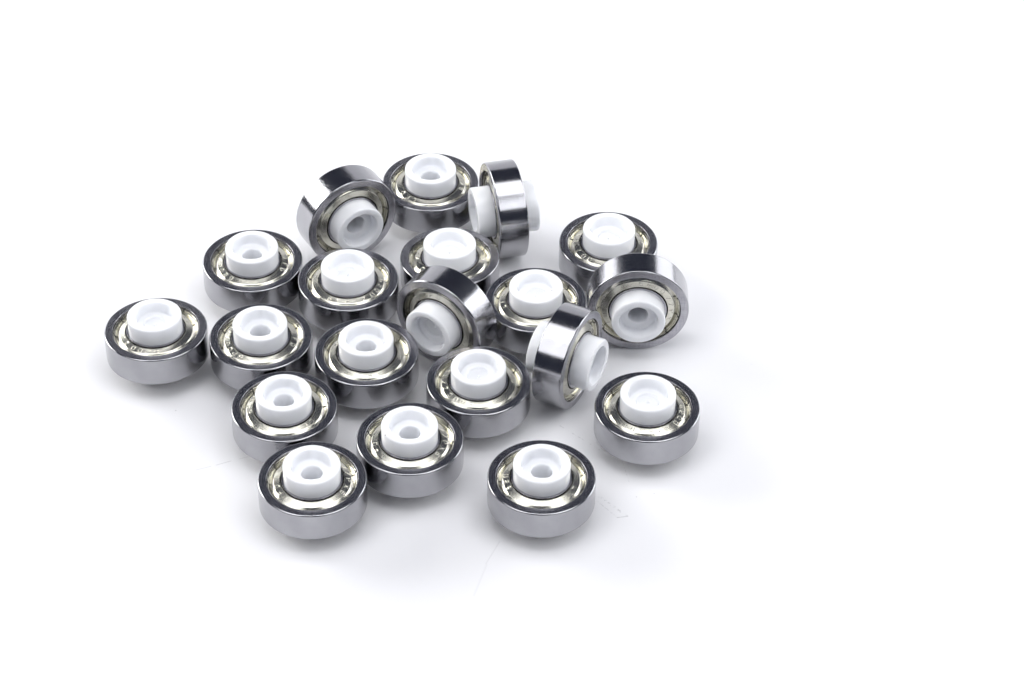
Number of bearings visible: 20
